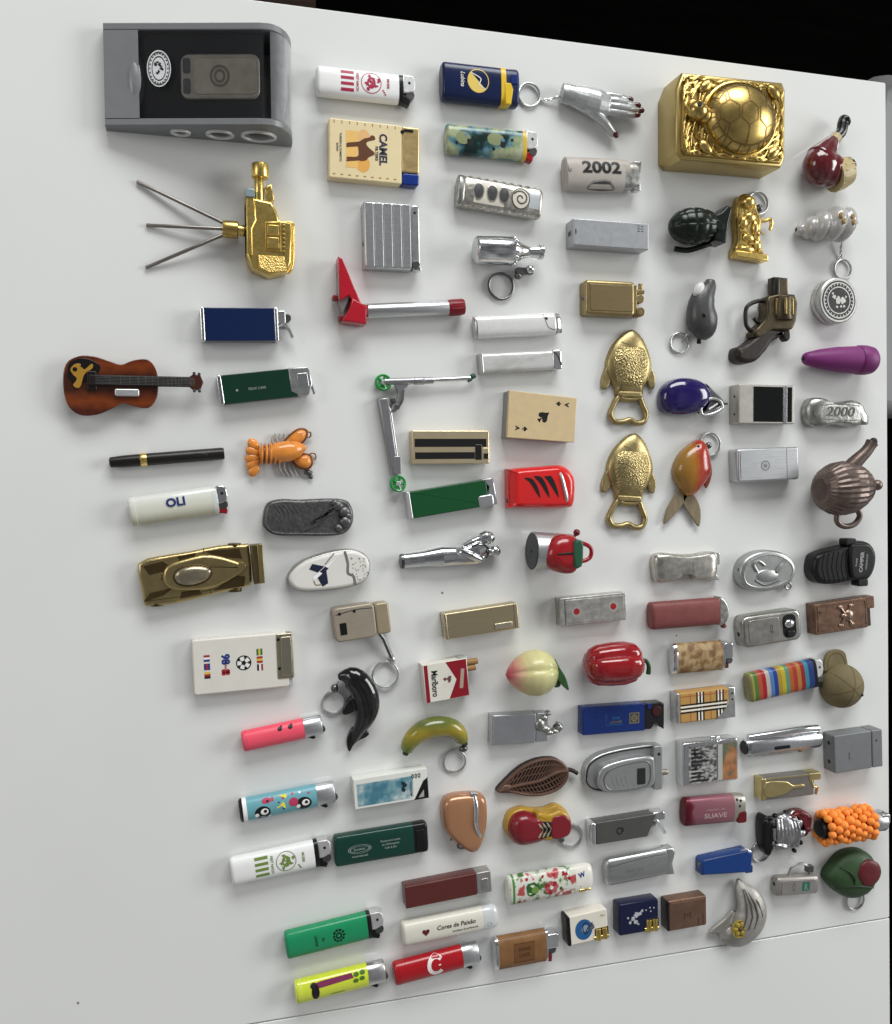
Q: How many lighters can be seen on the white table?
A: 60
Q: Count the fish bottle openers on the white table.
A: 2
